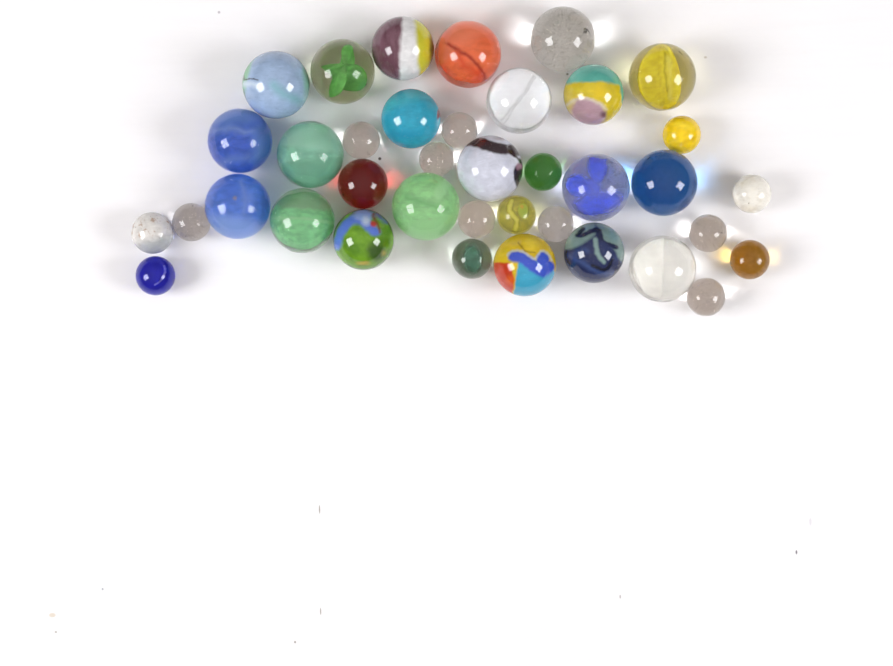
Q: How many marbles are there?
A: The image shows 38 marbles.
